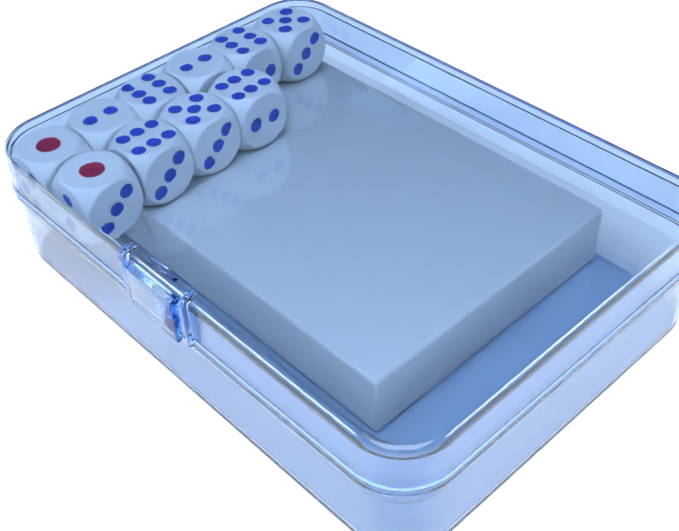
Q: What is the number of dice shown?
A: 10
